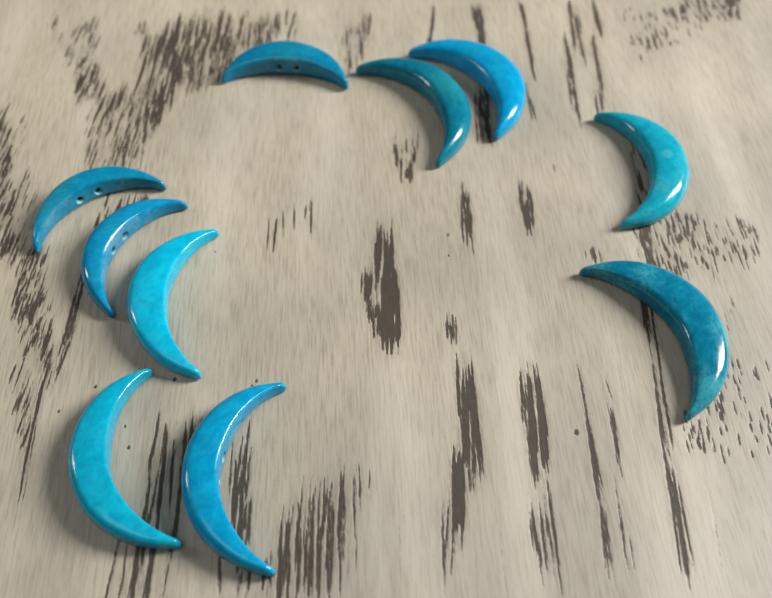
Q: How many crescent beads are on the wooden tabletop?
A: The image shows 10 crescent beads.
